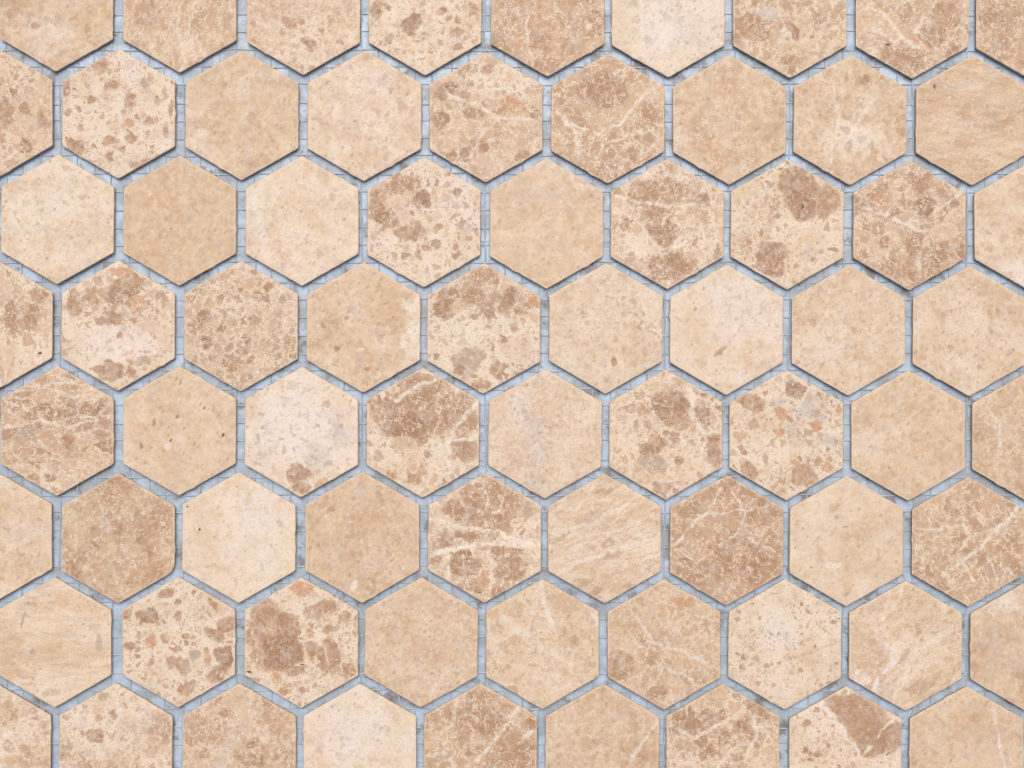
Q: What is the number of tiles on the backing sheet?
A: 72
